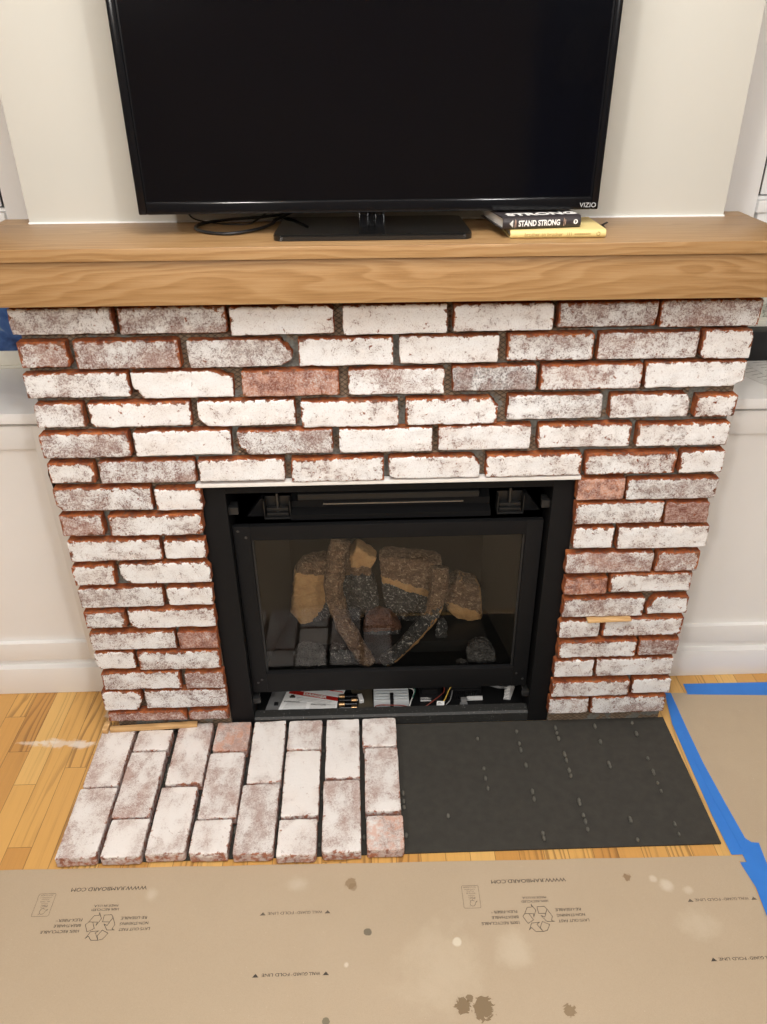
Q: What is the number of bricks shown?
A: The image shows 109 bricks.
